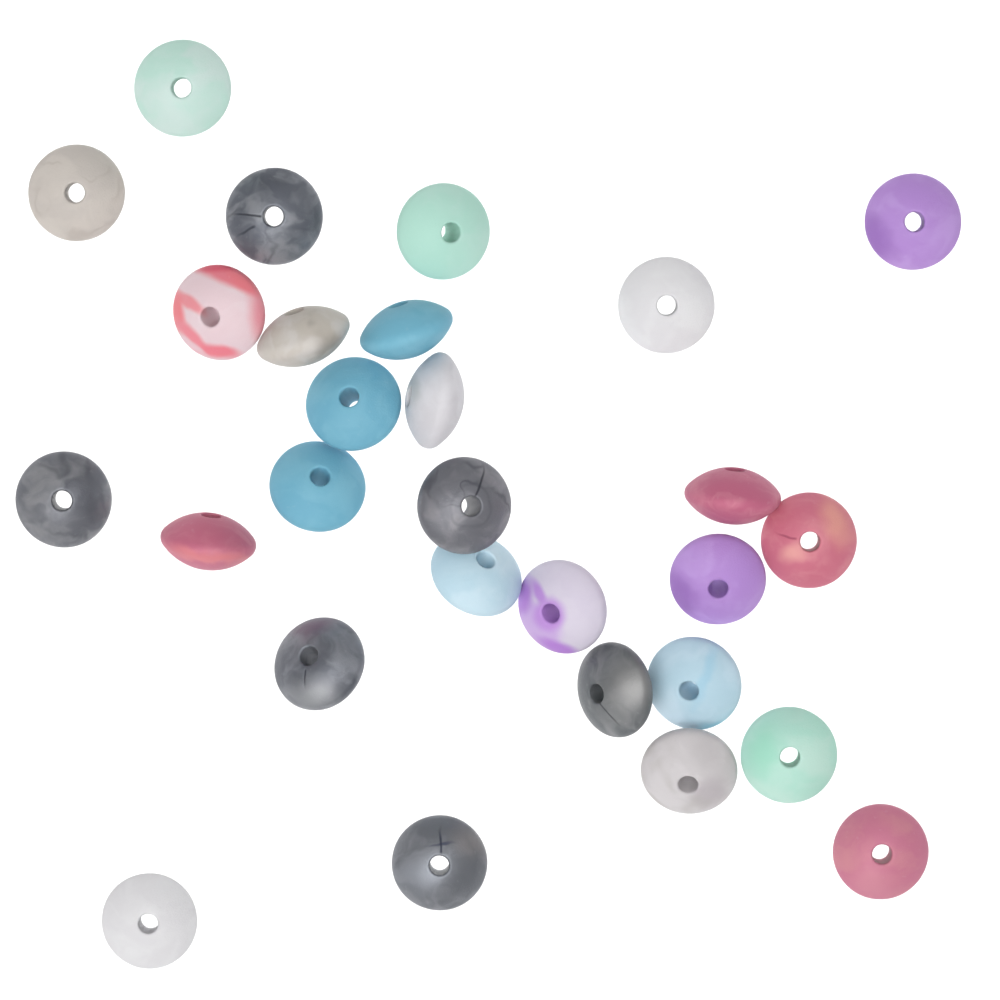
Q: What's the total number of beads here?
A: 28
